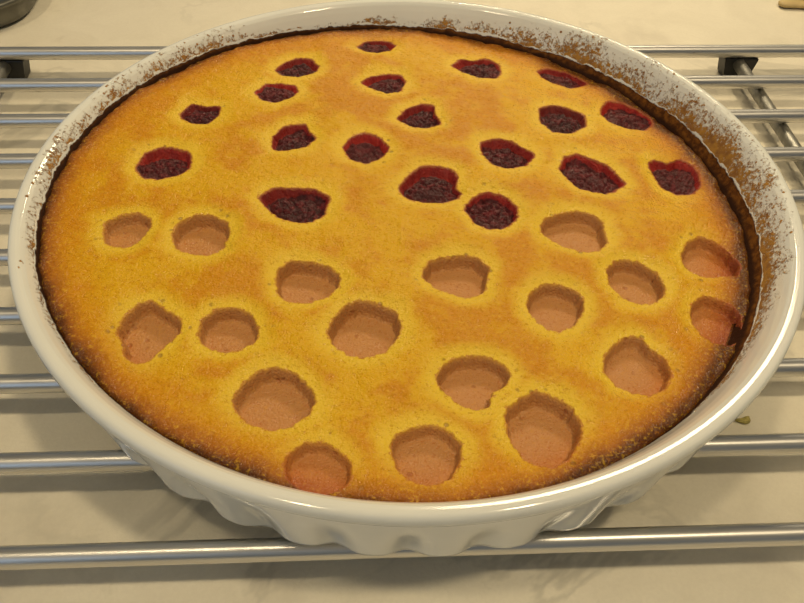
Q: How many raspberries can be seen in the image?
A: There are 19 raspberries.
